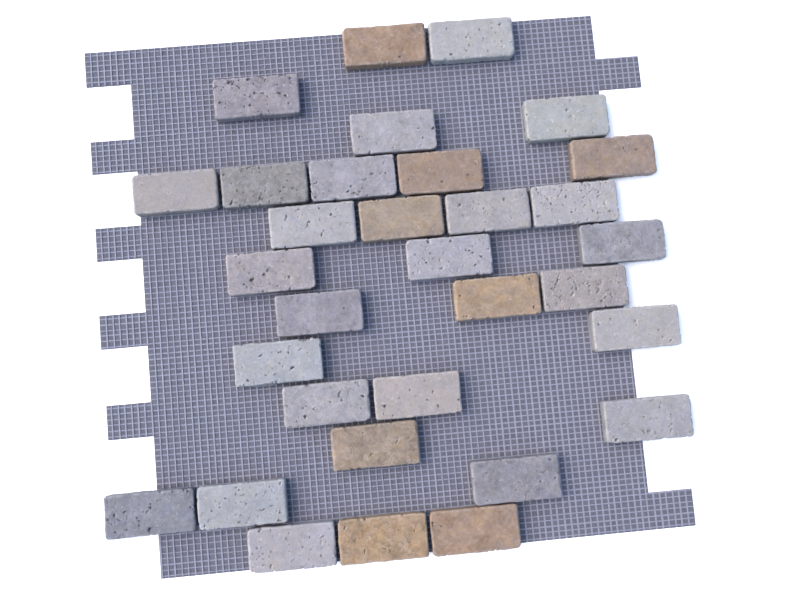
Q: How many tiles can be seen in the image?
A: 32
